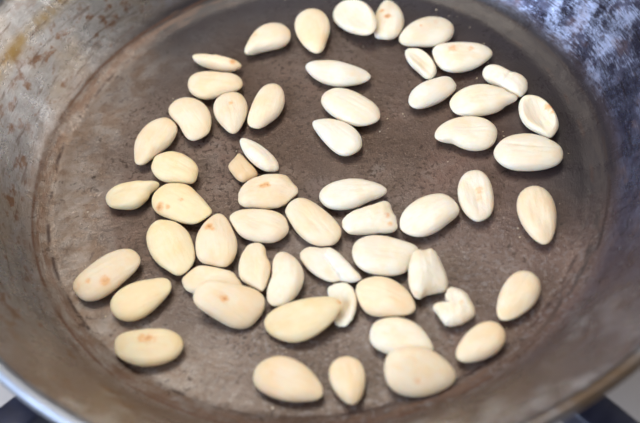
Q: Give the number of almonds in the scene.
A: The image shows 57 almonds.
